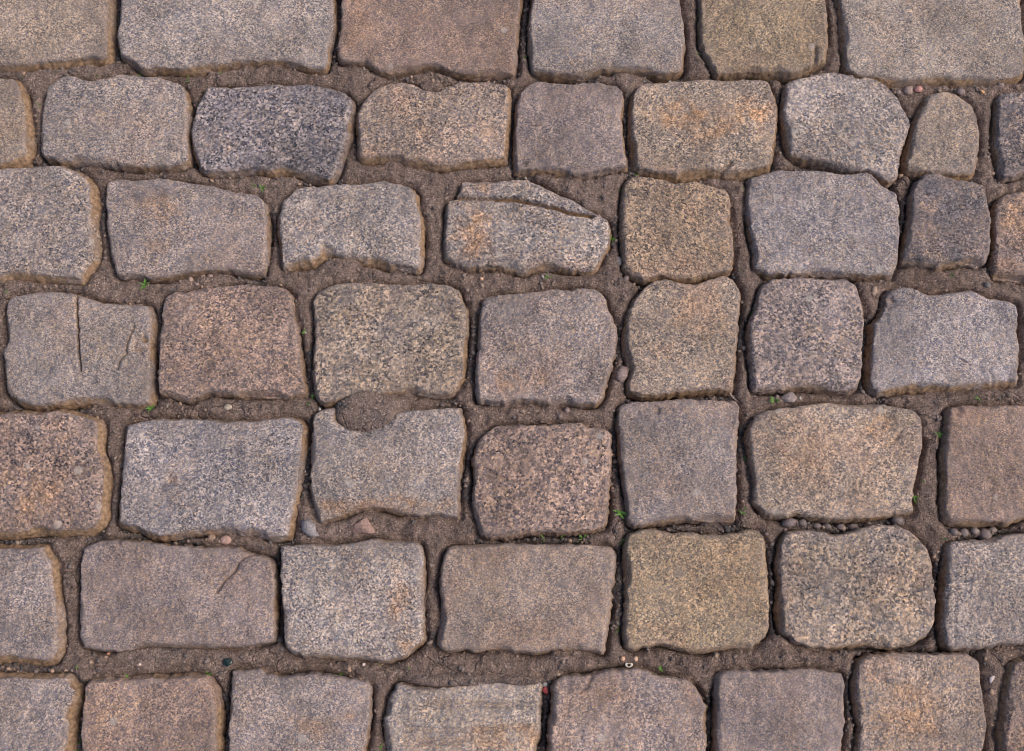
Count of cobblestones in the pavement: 52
